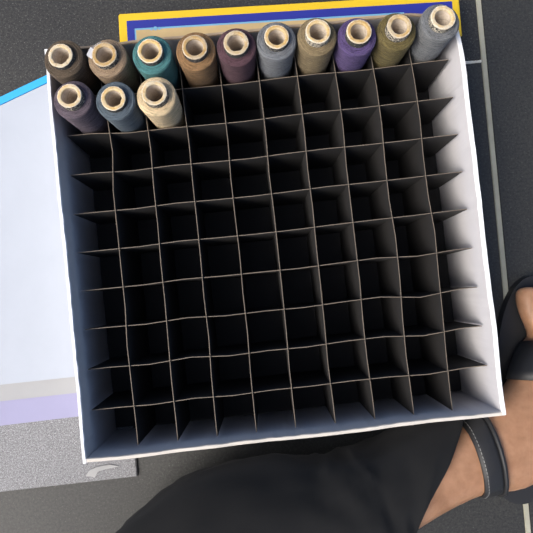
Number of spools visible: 13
